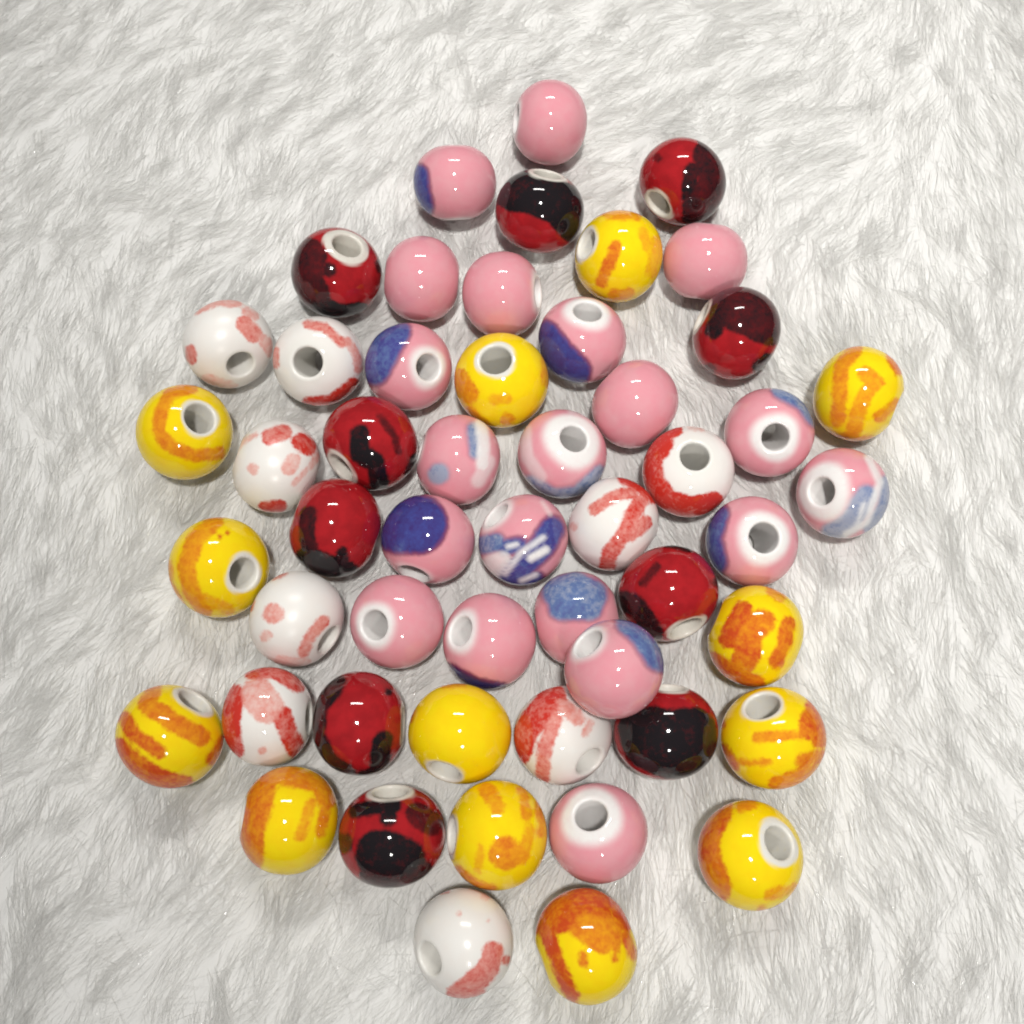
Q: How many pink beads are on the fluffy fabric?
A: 20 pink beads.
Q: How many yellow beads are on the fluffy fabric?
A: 13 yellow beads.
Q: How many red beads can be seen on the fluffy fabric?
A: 10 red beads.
